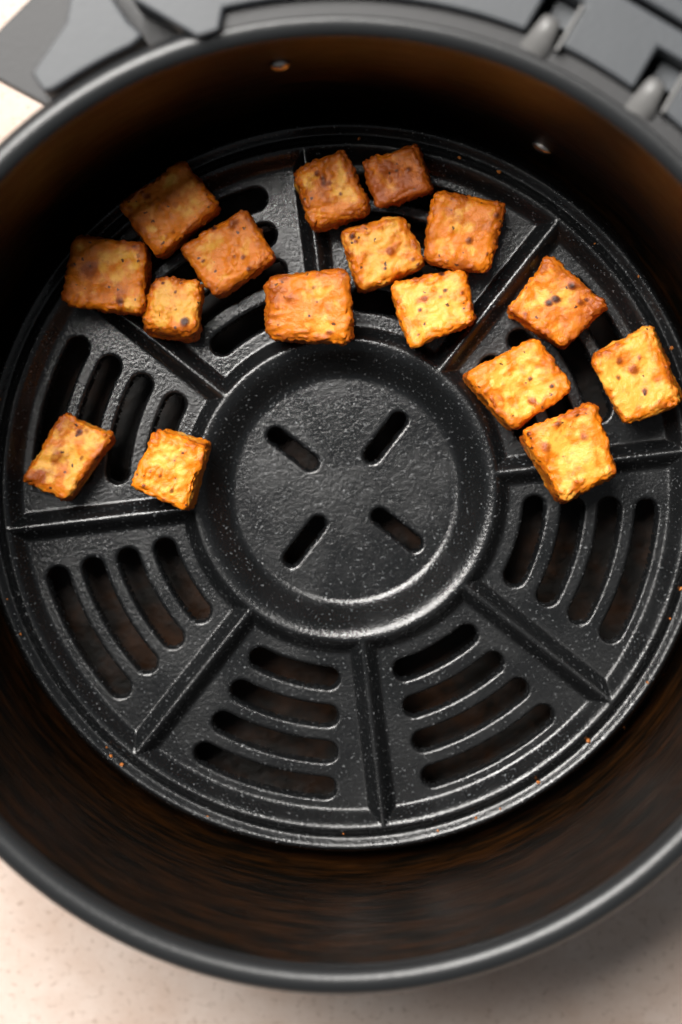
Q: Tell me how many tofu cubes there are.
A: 16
